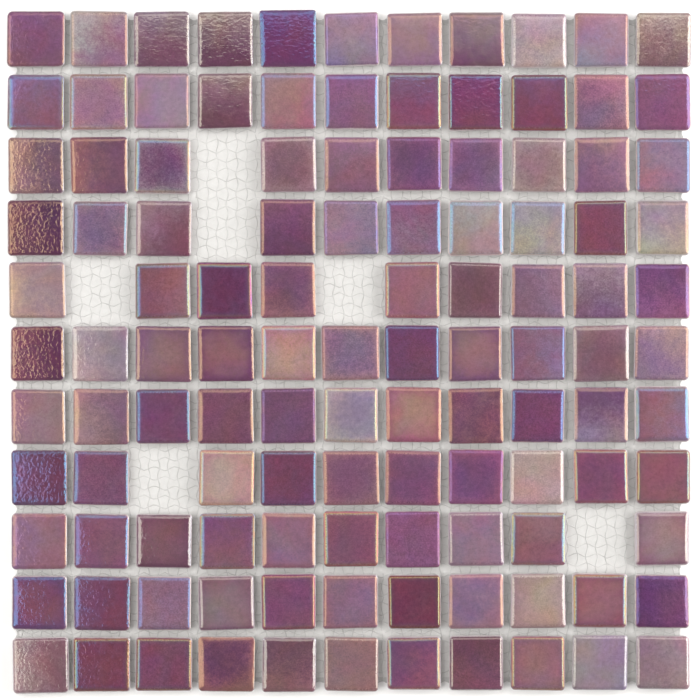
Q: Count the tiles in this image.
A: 115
